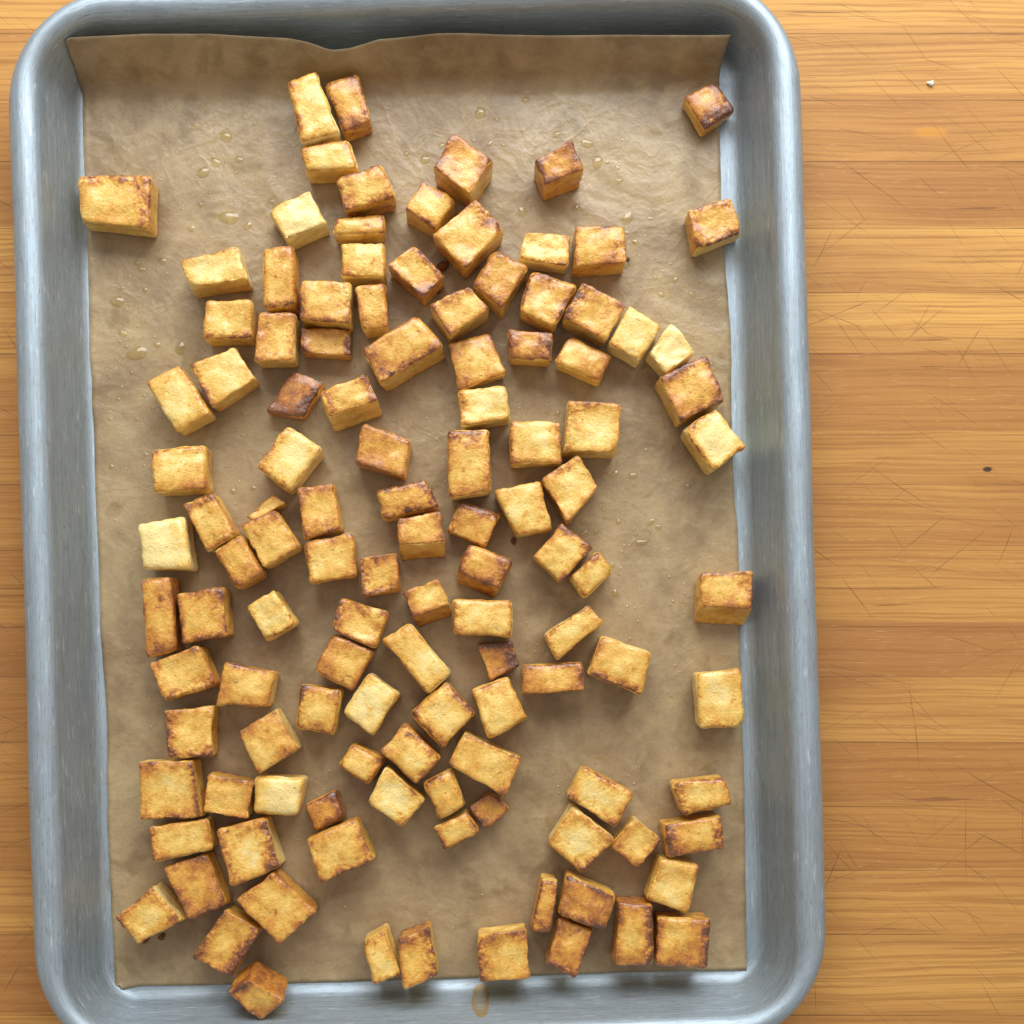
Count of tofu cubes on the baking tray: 118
